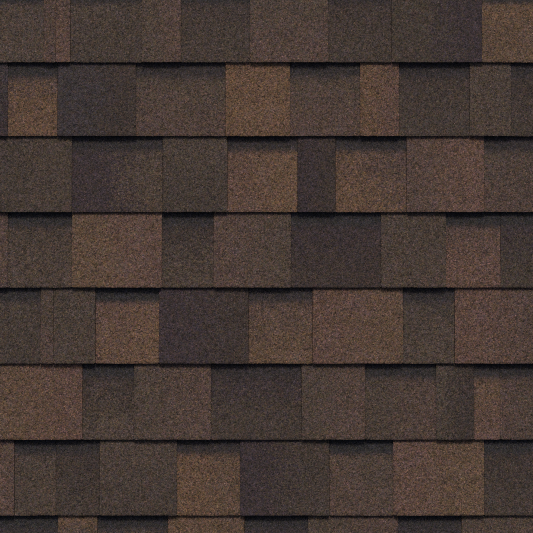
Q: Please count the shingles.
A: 72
